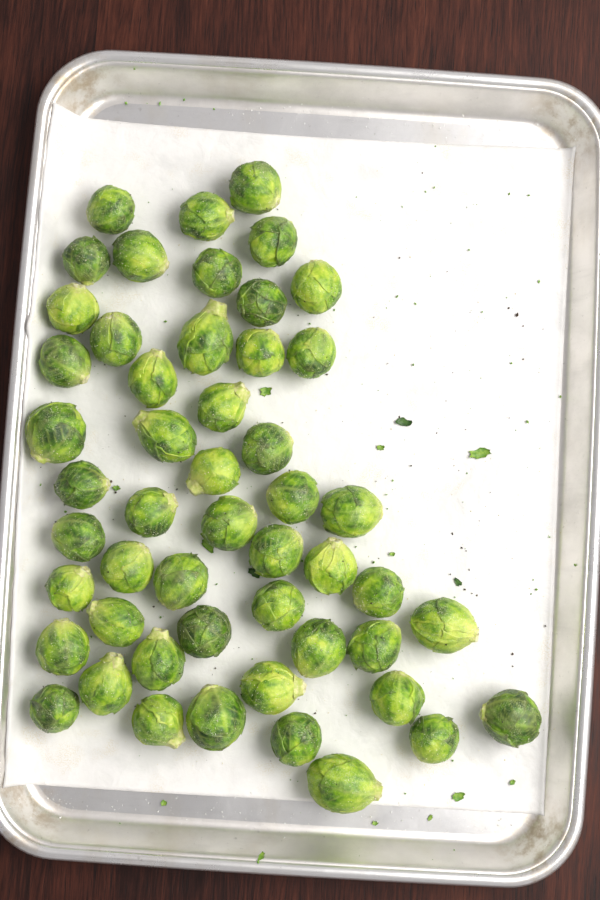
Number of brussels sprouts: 51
